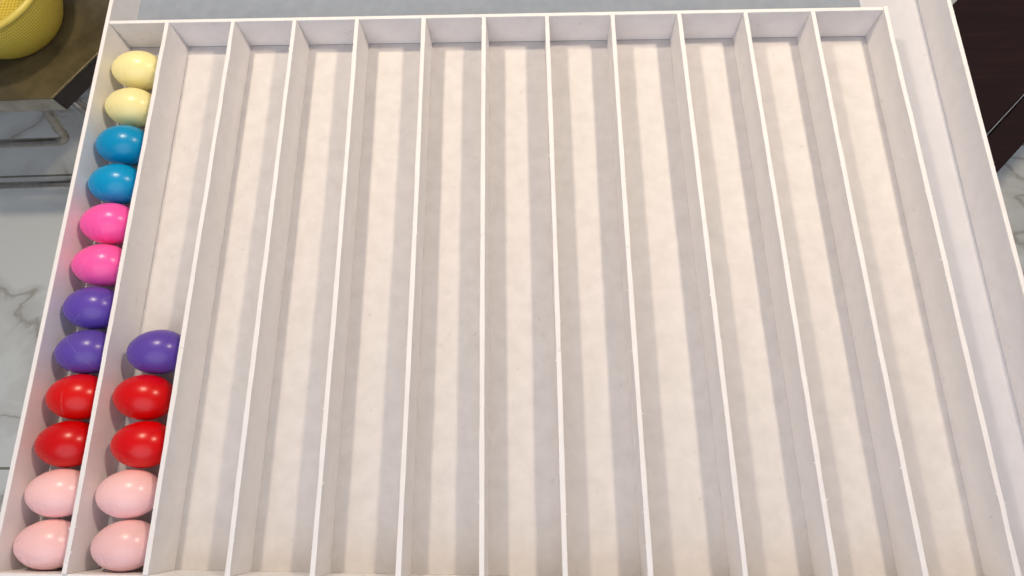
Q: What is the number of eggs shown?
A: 17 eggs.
